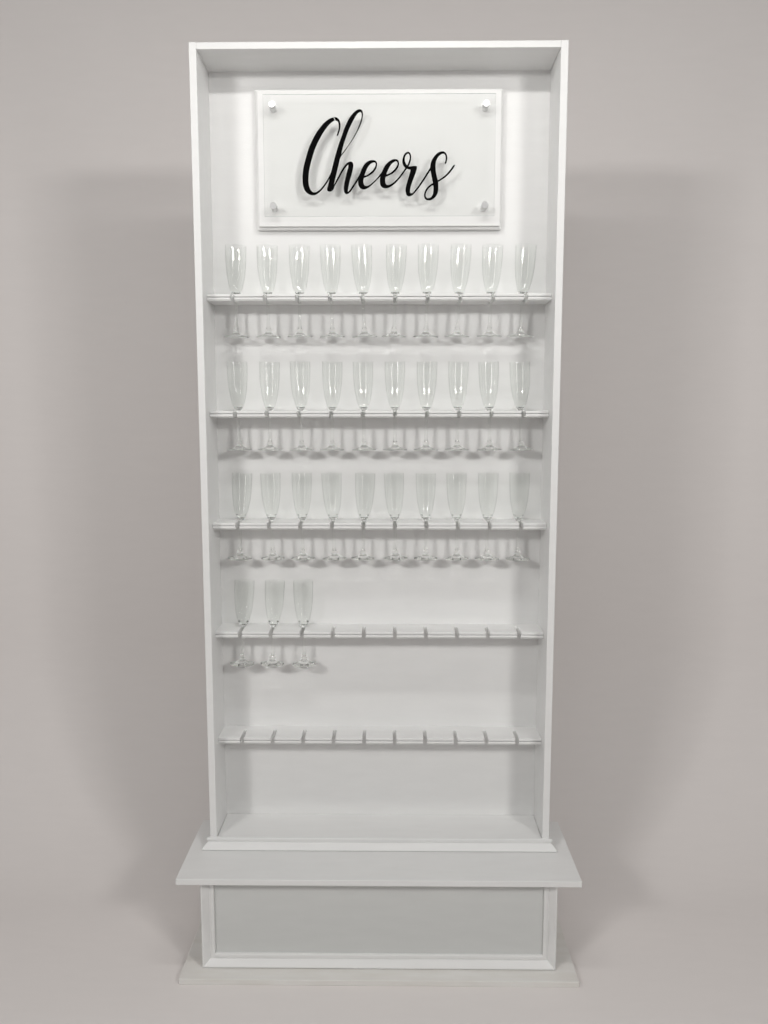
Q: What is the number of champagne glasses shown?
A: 33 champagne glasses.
